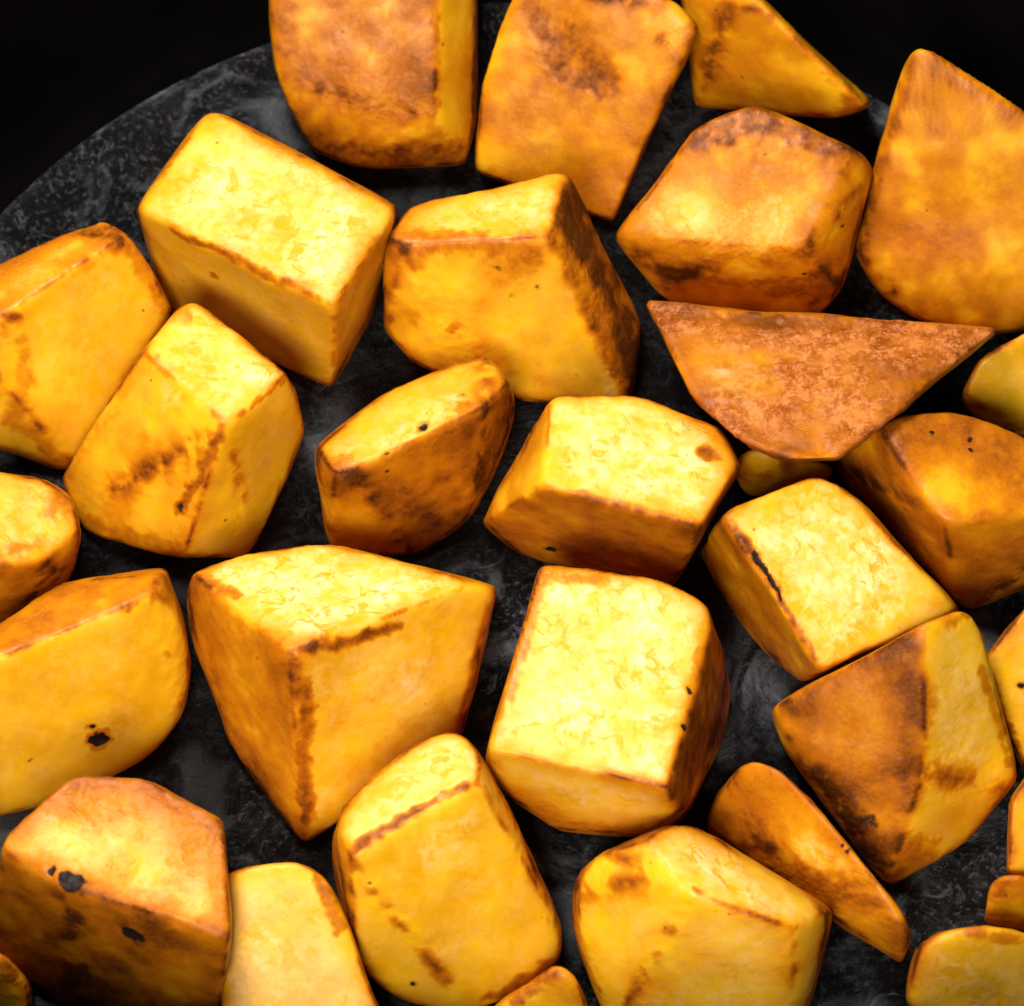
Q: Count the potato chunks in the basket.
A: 32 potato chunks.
